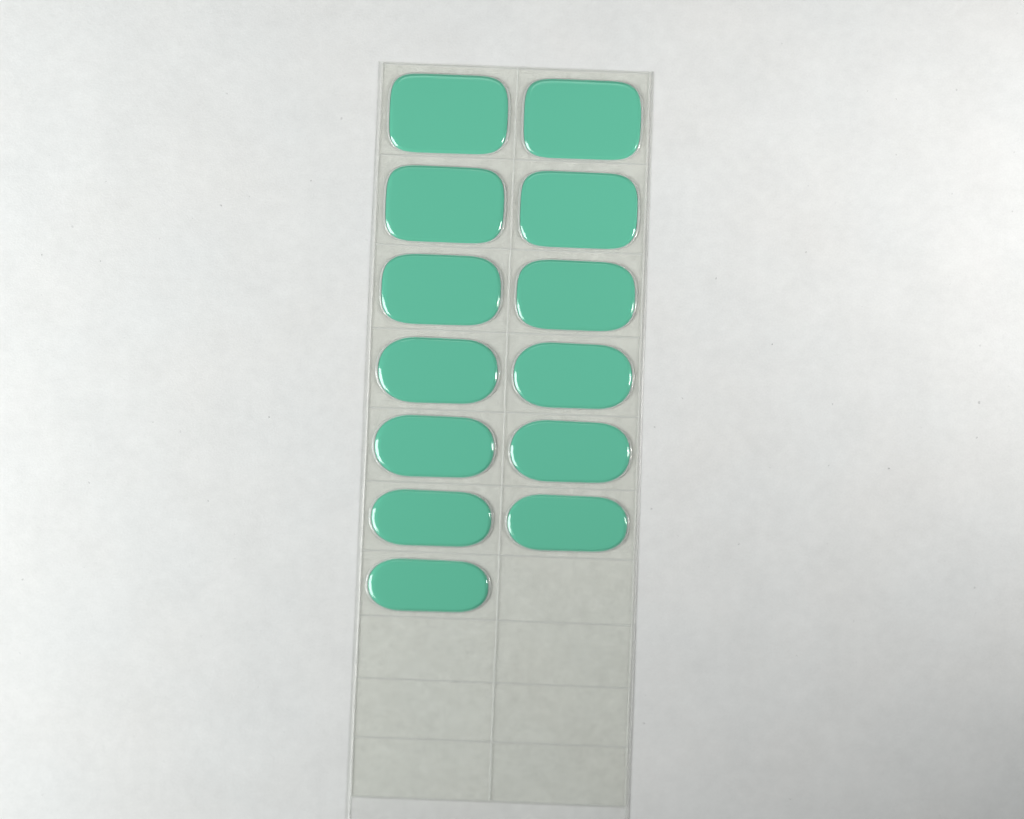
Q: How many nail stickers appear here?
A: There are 13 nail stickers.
